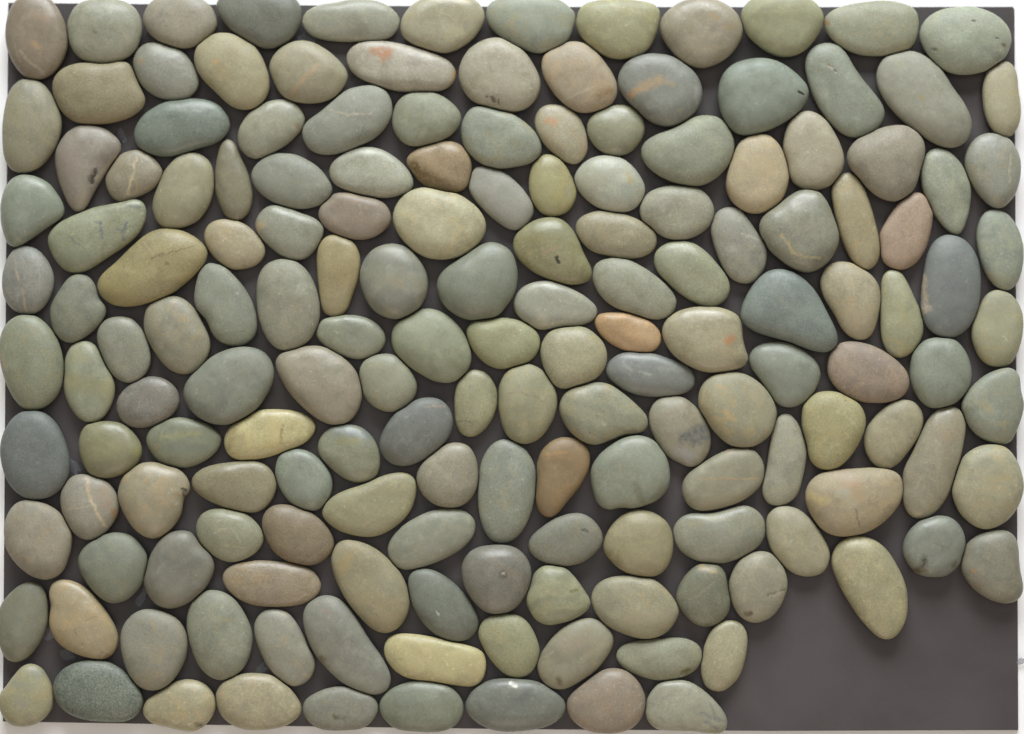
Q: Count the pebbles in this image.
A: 165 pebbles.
